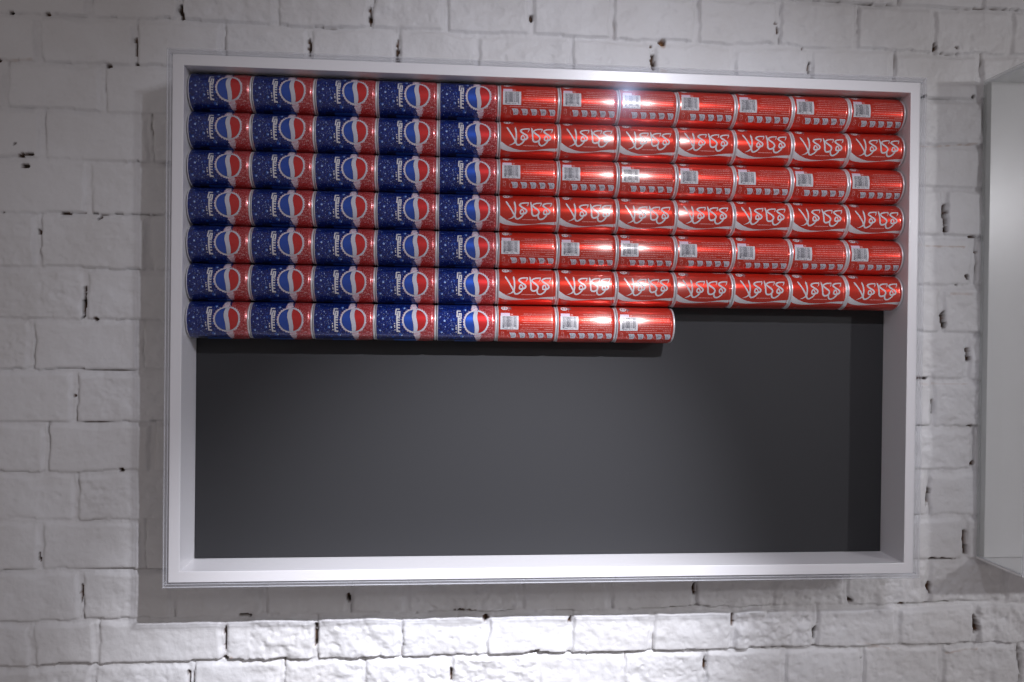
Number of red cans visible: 45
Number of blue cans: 35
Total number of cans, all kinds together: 80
